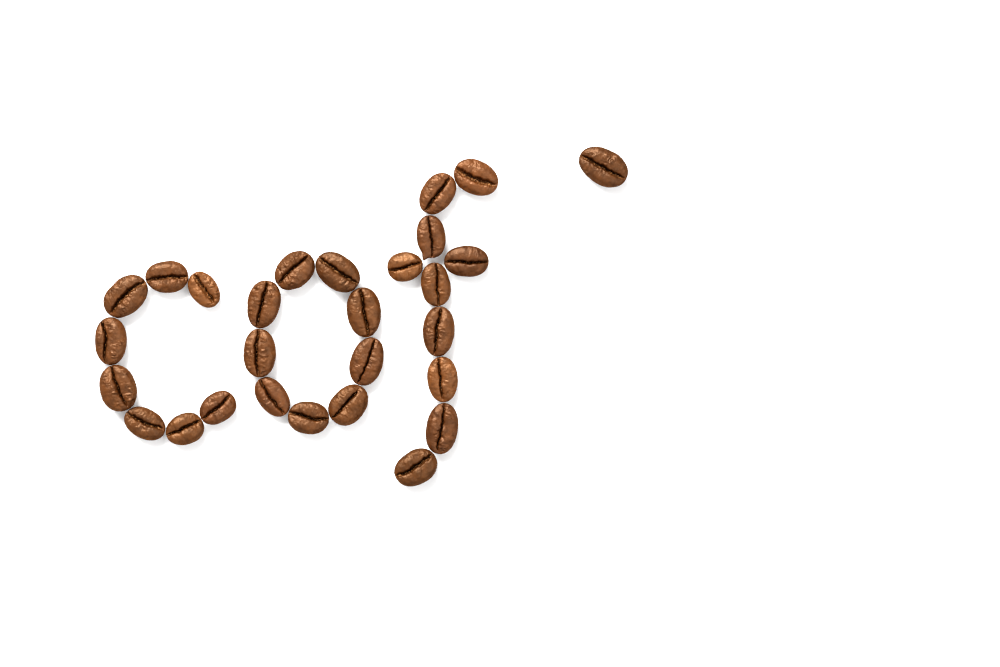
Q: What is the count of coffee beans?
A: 28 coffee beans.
